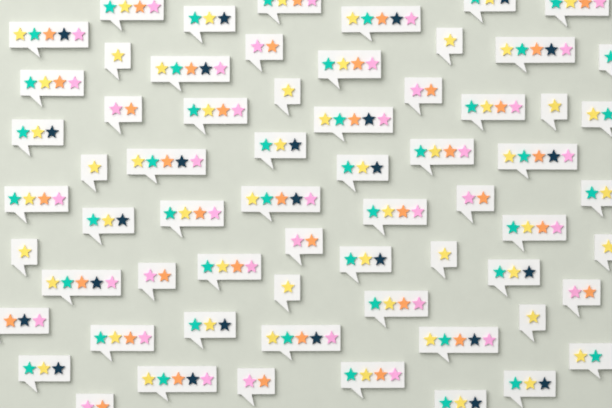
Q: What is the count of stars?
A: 198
